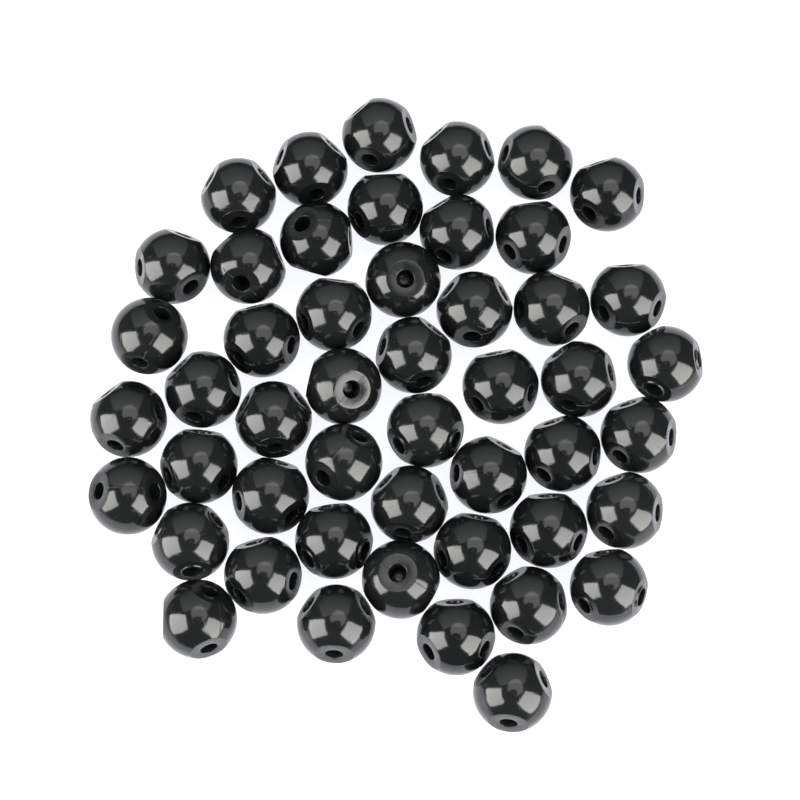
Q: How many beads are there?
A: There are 49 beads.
